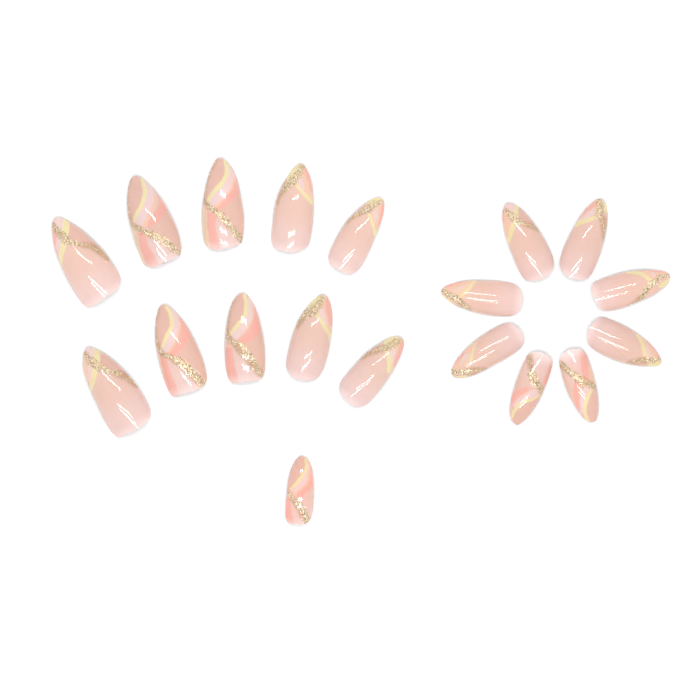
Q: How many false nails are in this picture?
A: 19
